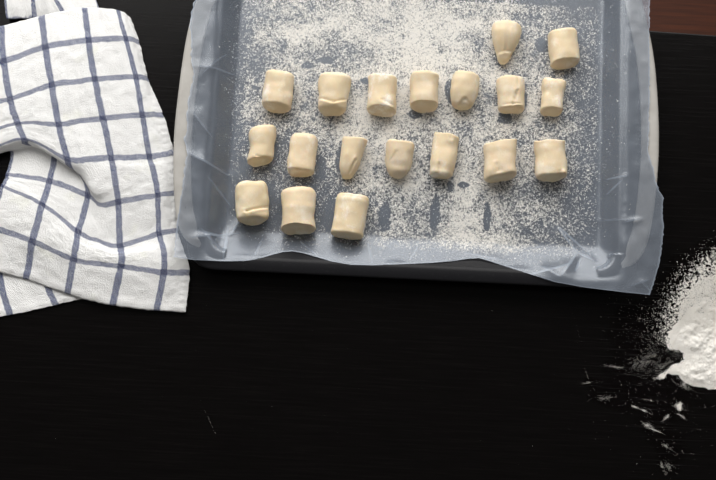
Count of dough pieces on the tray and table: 19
